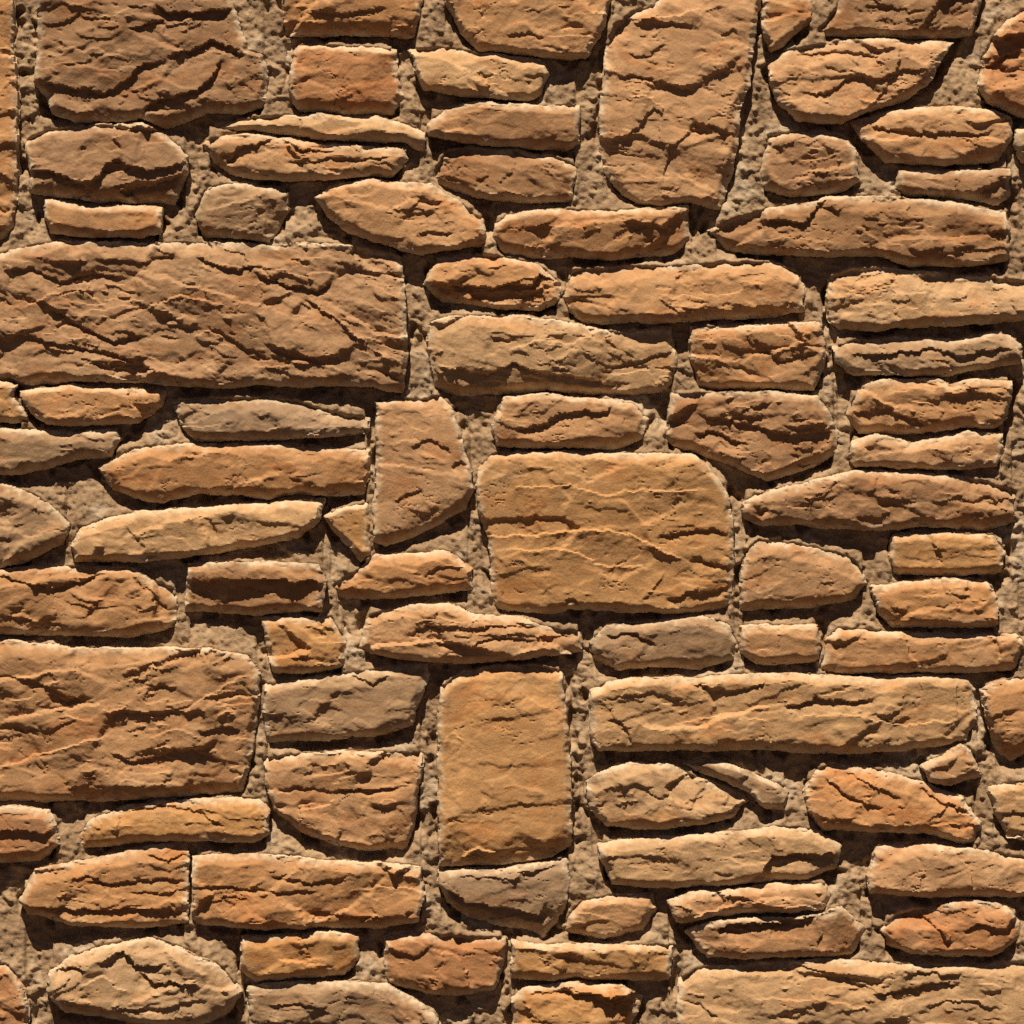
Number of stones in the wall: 88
